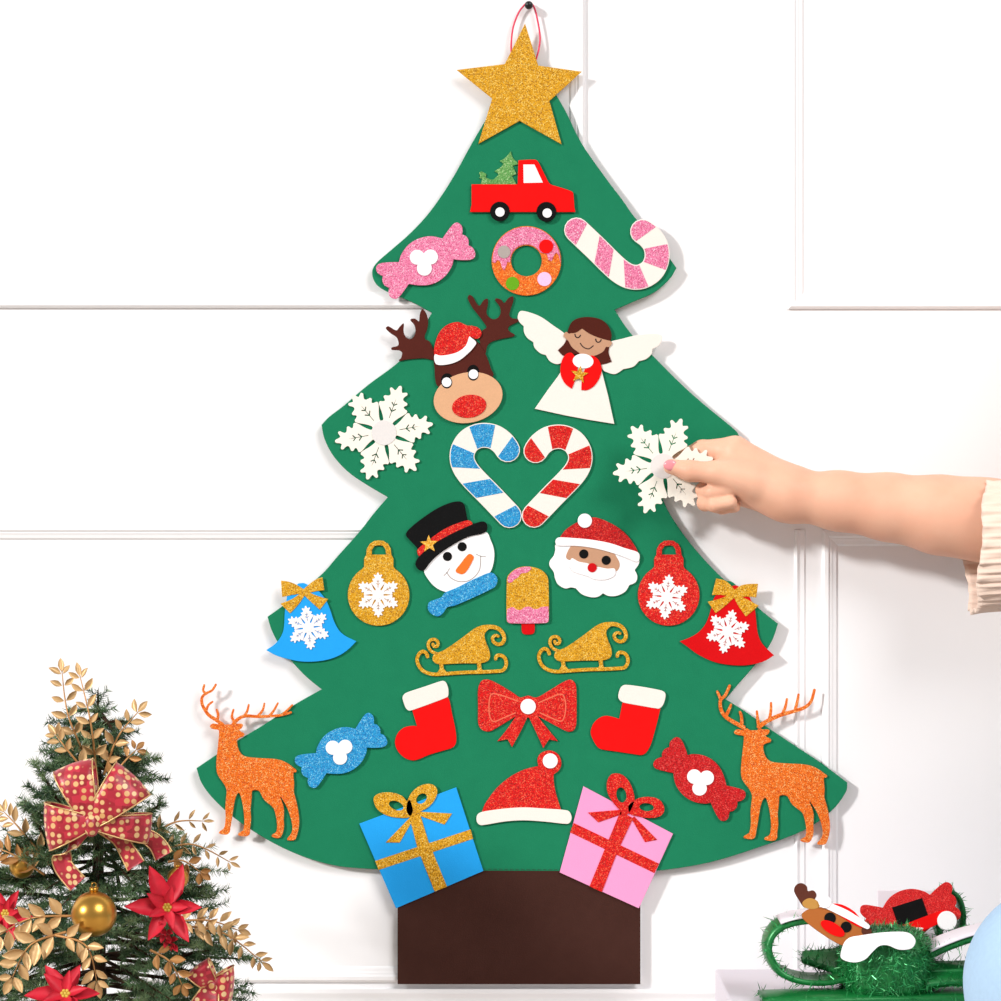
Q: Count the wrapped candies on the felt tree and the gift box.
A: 4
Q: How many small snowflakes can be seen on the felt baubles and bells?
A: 4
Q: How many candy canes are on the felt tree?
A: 3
